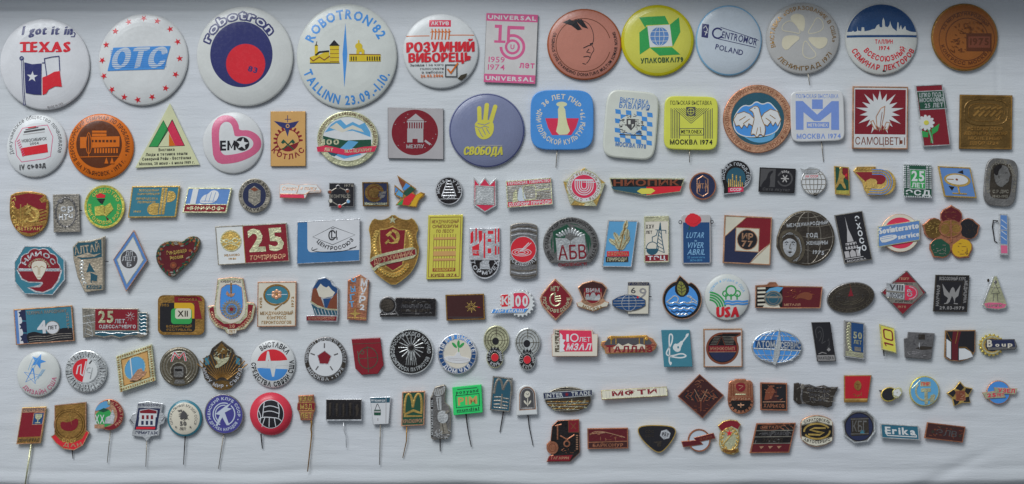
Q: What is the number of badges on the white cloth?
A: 151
